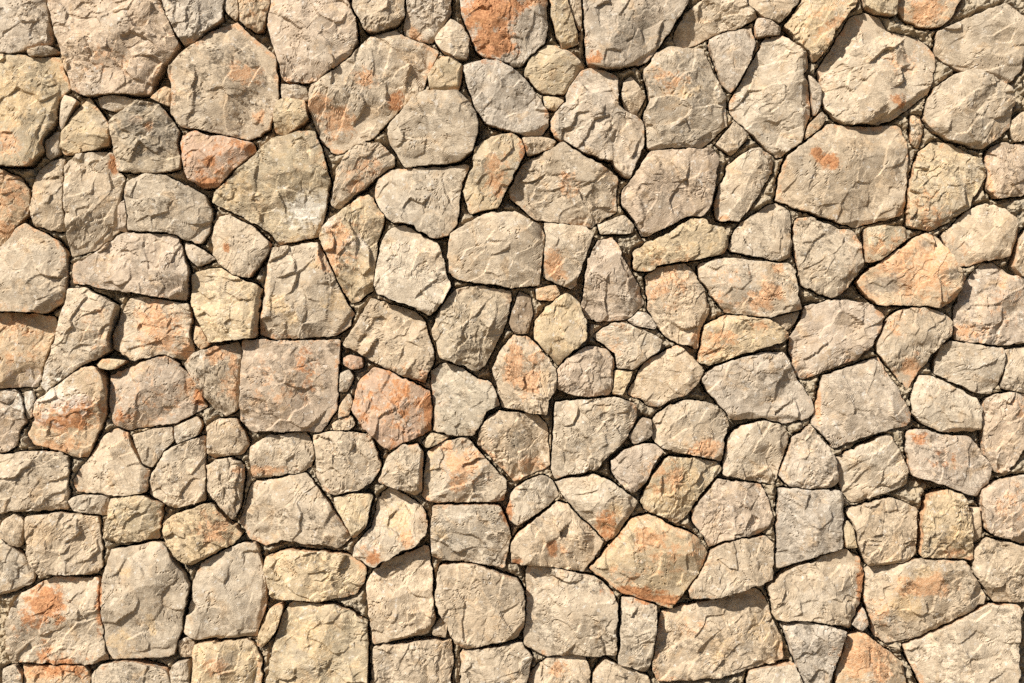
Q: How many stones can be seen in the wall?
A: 200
